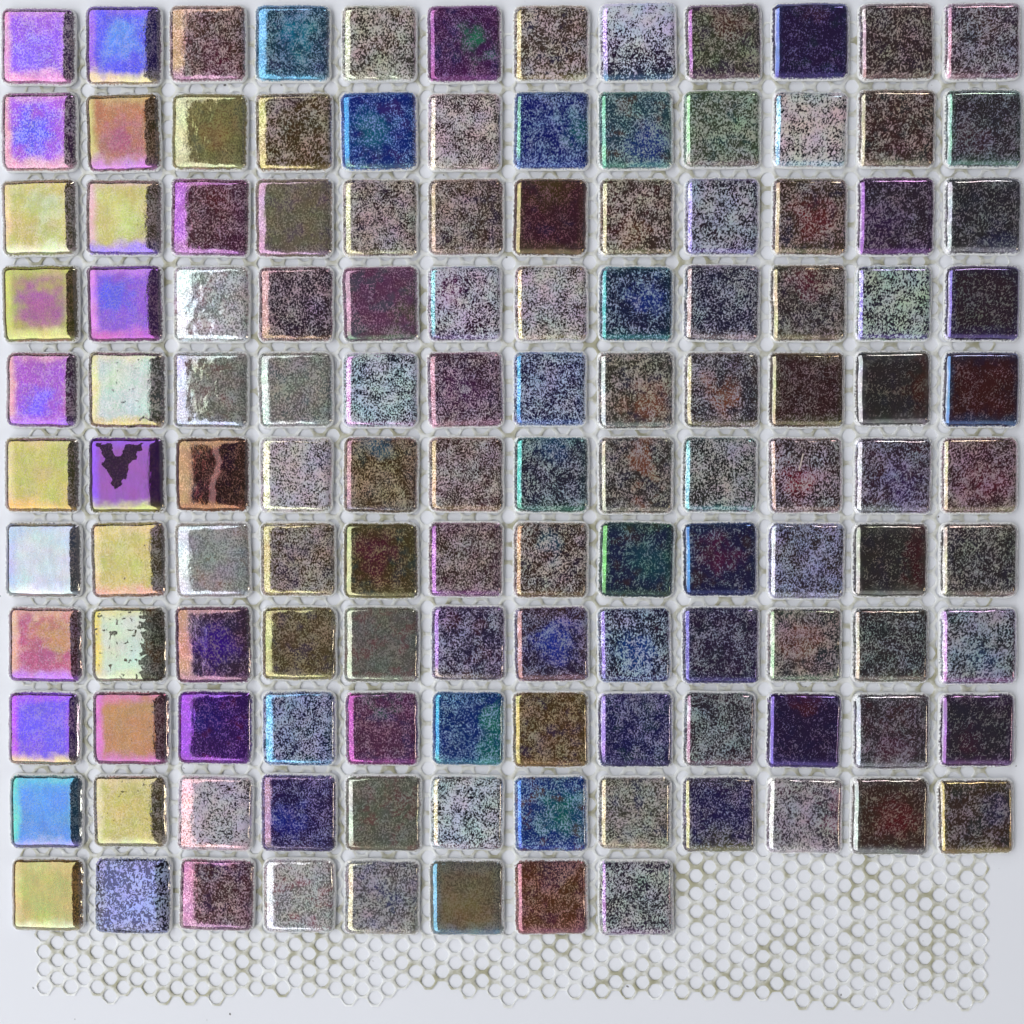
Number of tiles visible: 128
